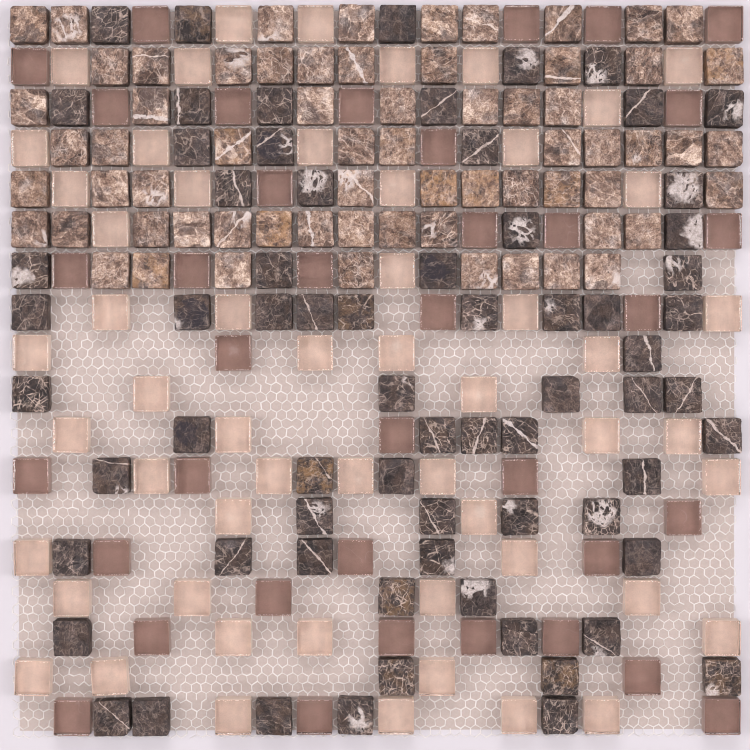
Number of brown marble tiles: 66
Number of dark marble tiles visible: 69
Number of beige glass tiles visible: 55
